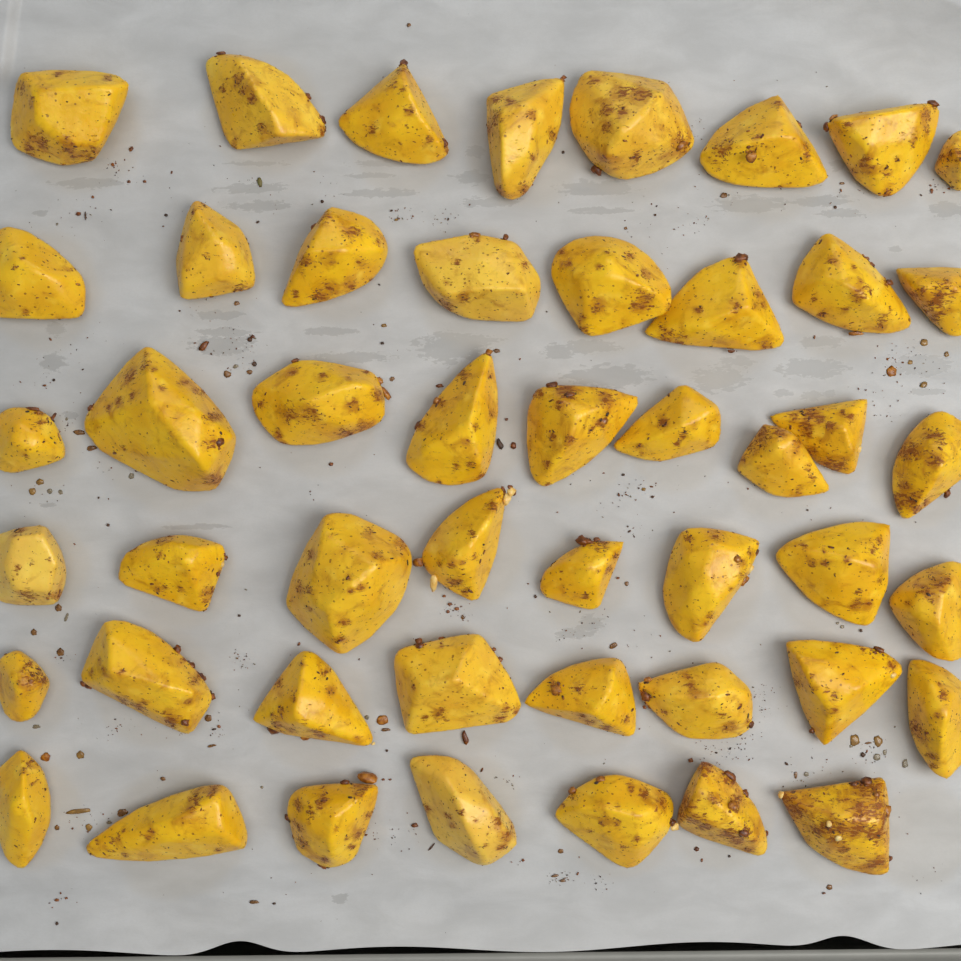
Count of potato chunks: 48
